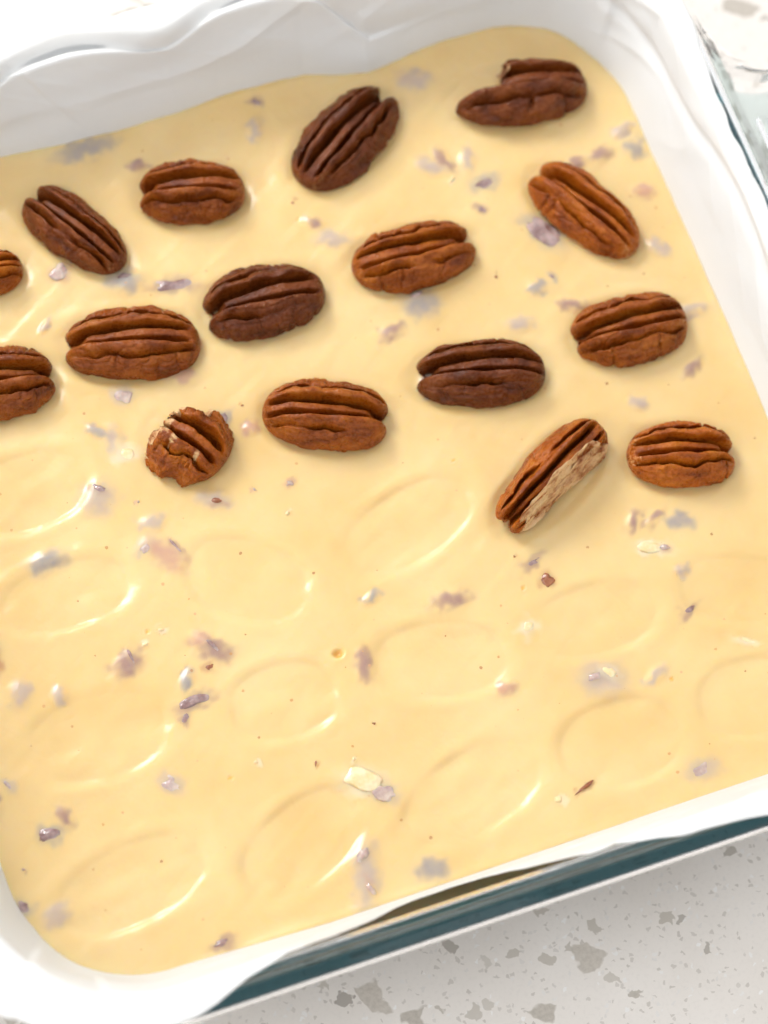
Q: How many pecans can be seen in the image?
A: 16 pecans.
